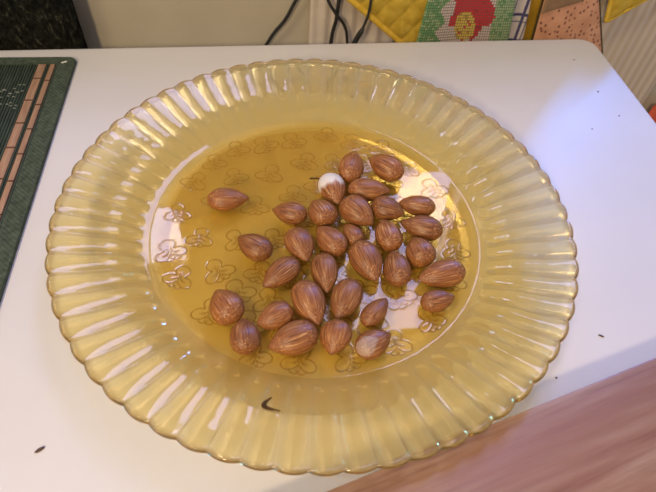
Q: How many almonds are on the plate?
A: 32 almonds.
